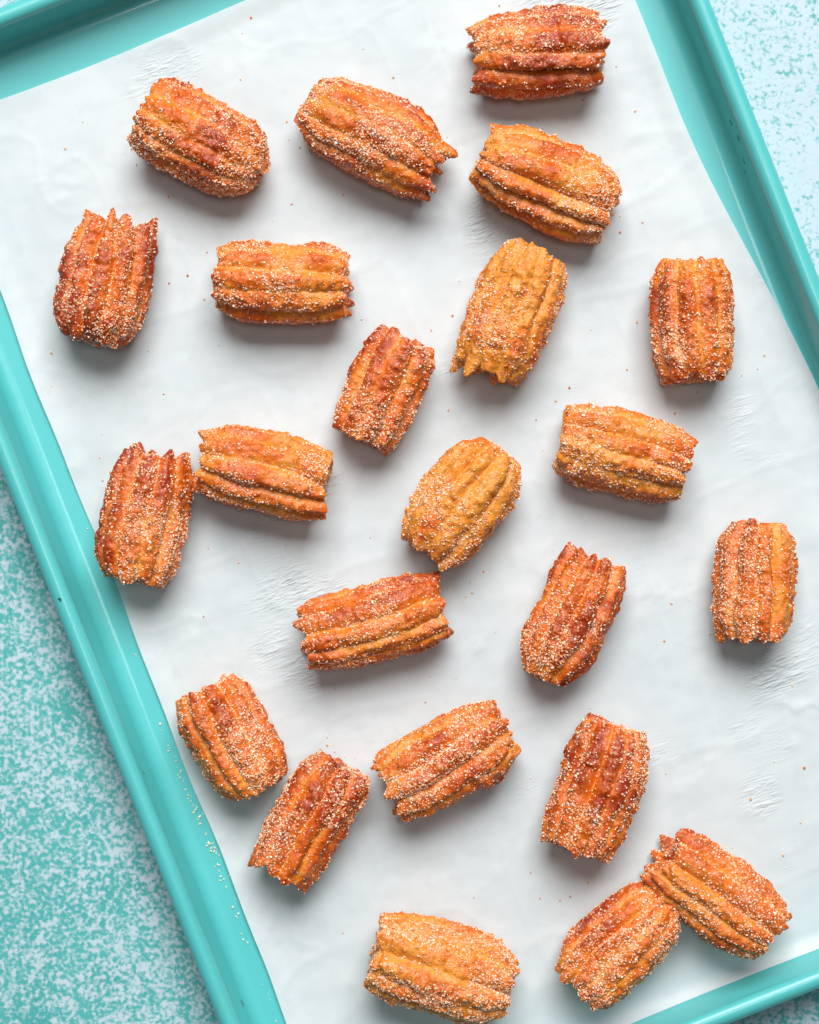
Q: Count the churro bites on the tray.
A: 23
